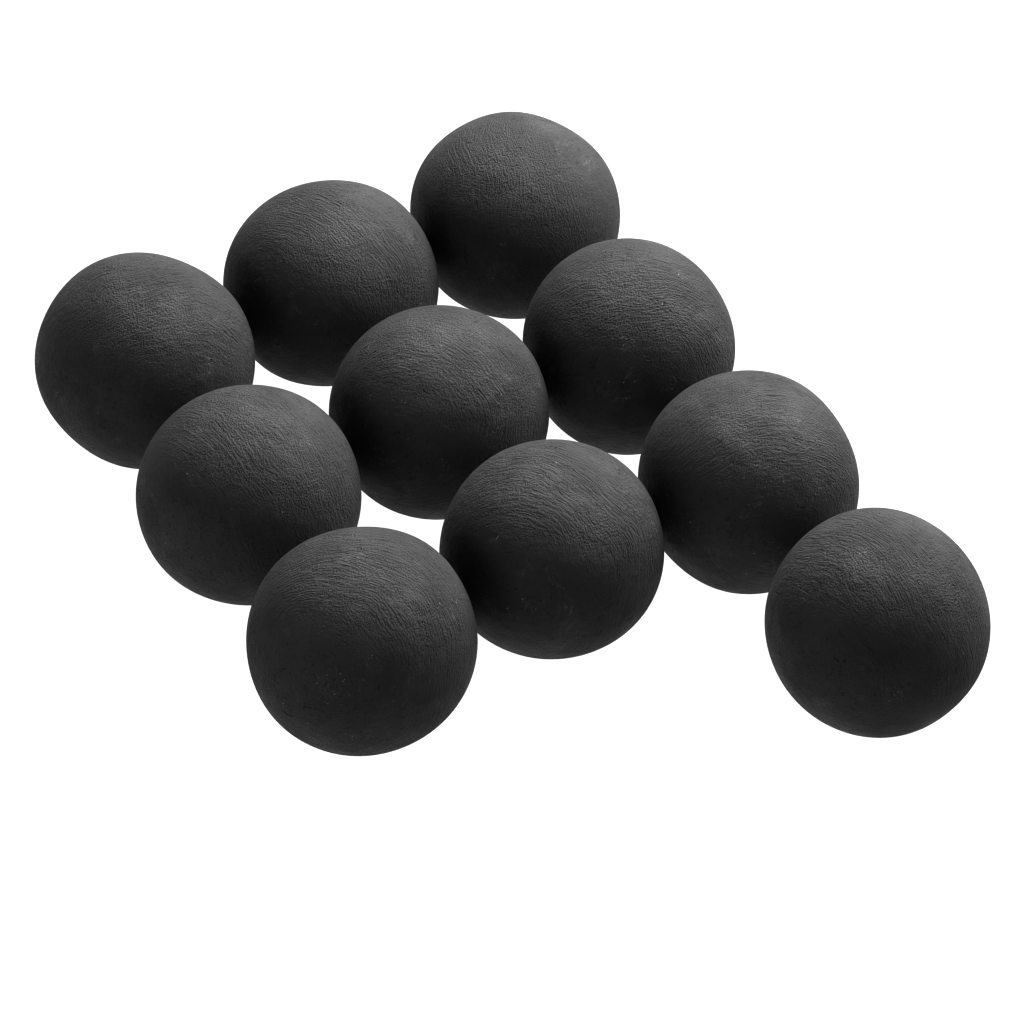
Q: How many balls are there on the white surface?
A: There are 10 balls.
